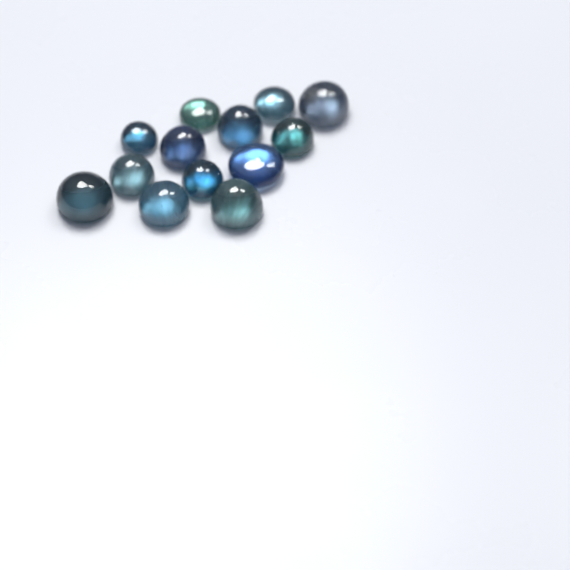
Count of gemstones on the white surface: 13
